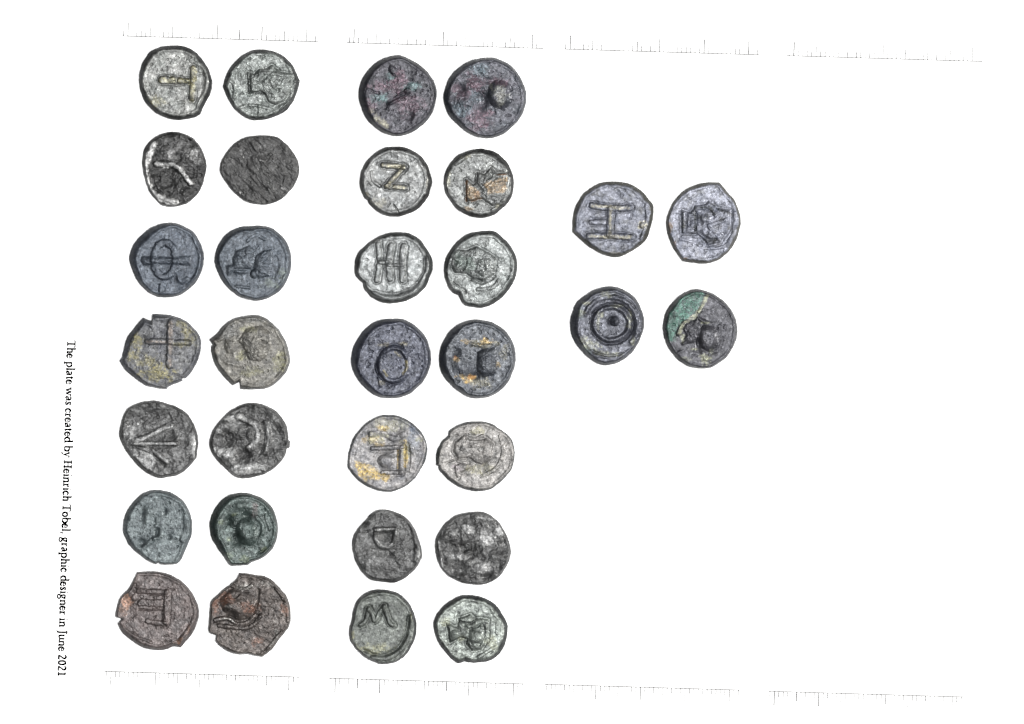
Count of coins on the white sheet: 32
